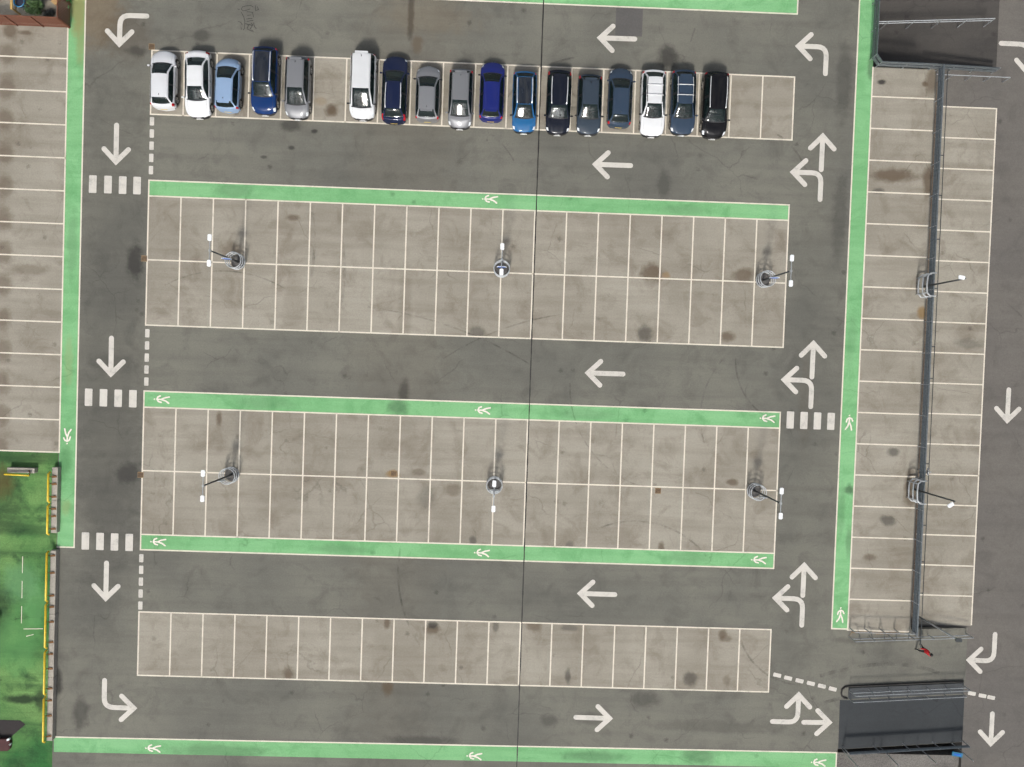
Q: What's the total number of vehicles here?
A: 17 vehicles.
